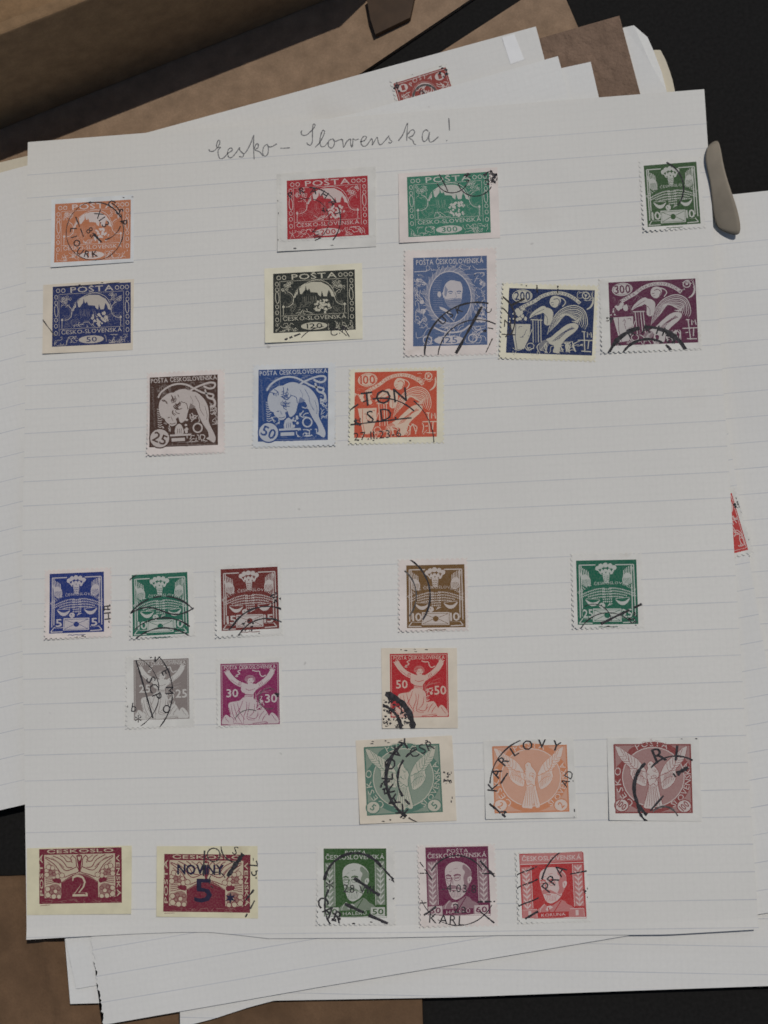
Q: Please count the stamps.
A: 30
